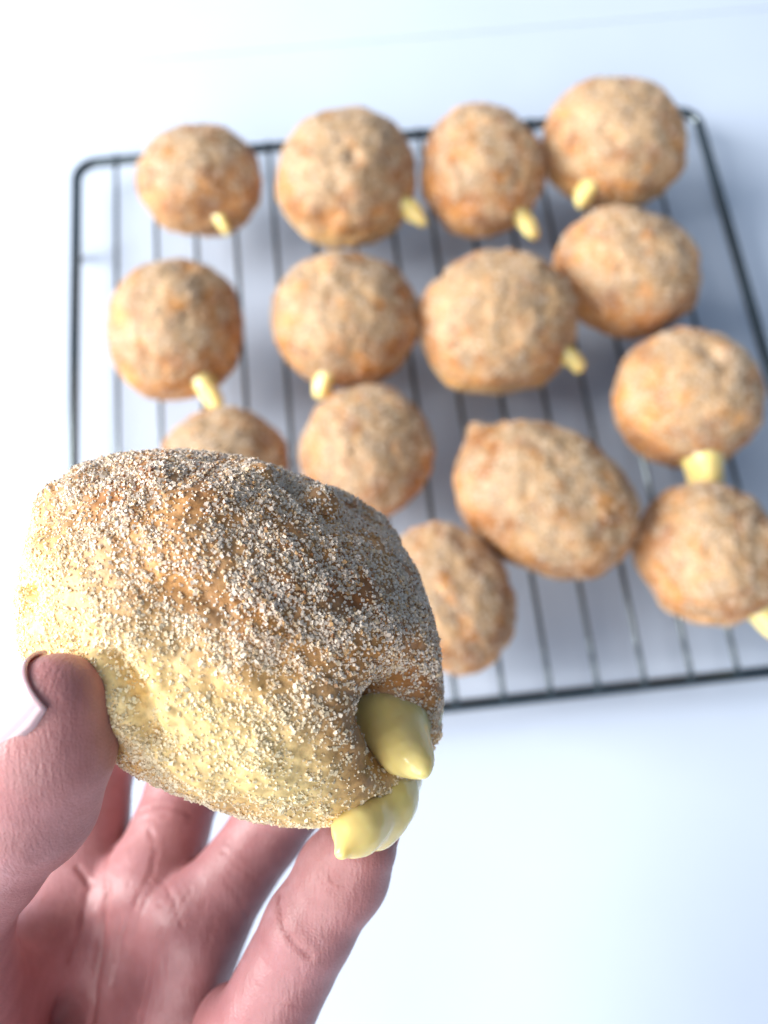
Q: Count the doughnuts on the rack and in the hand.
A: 15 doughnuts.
